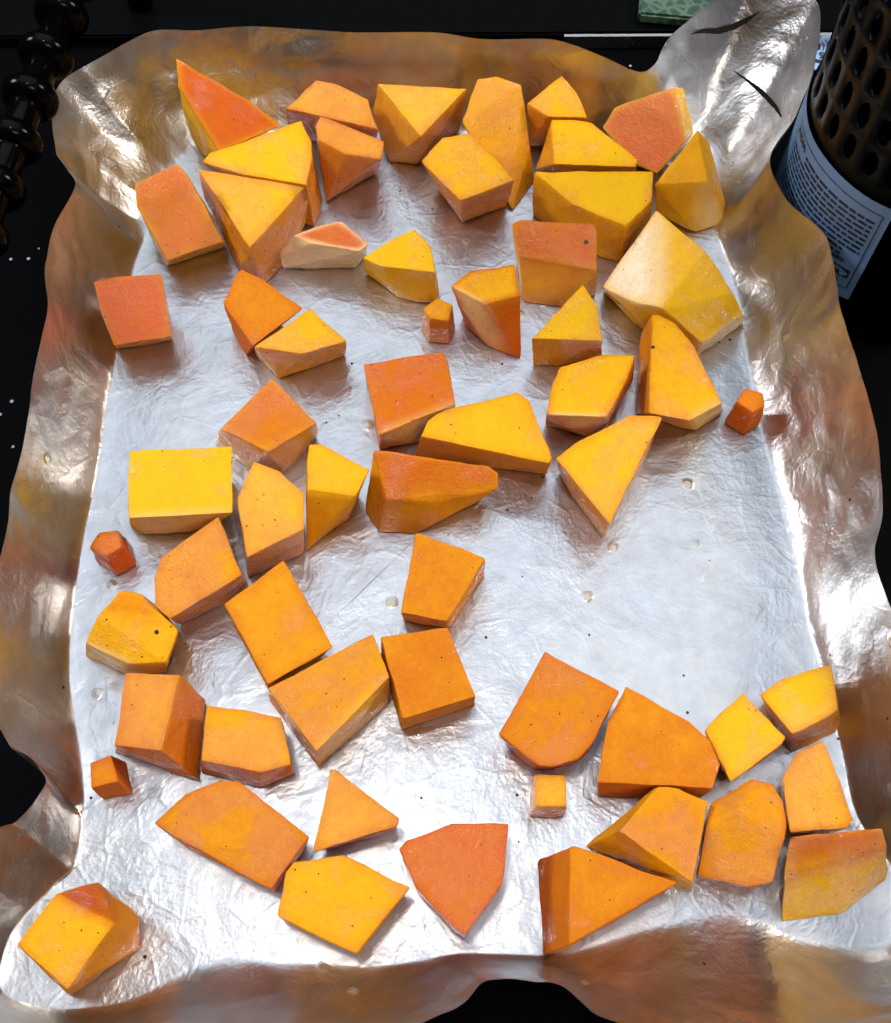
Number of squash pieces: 60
